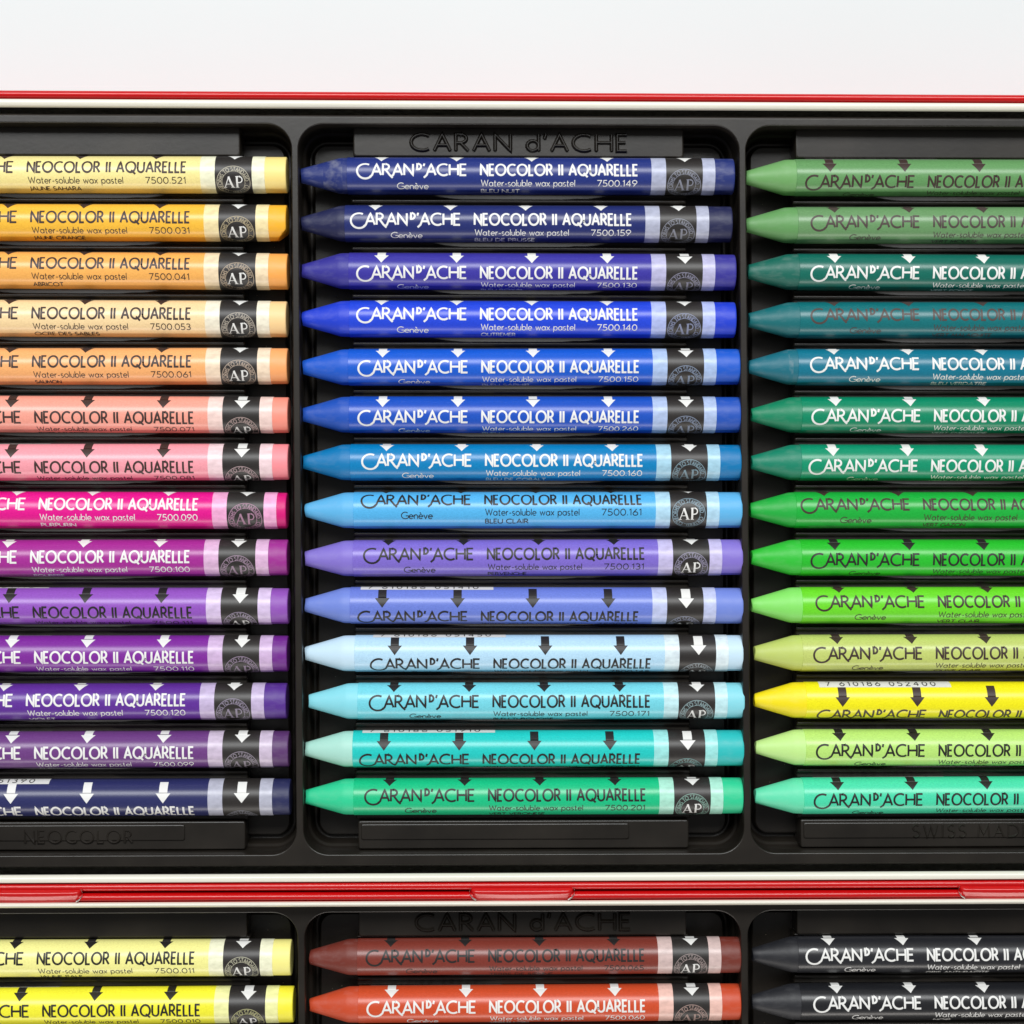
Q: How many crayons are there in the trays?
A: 48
